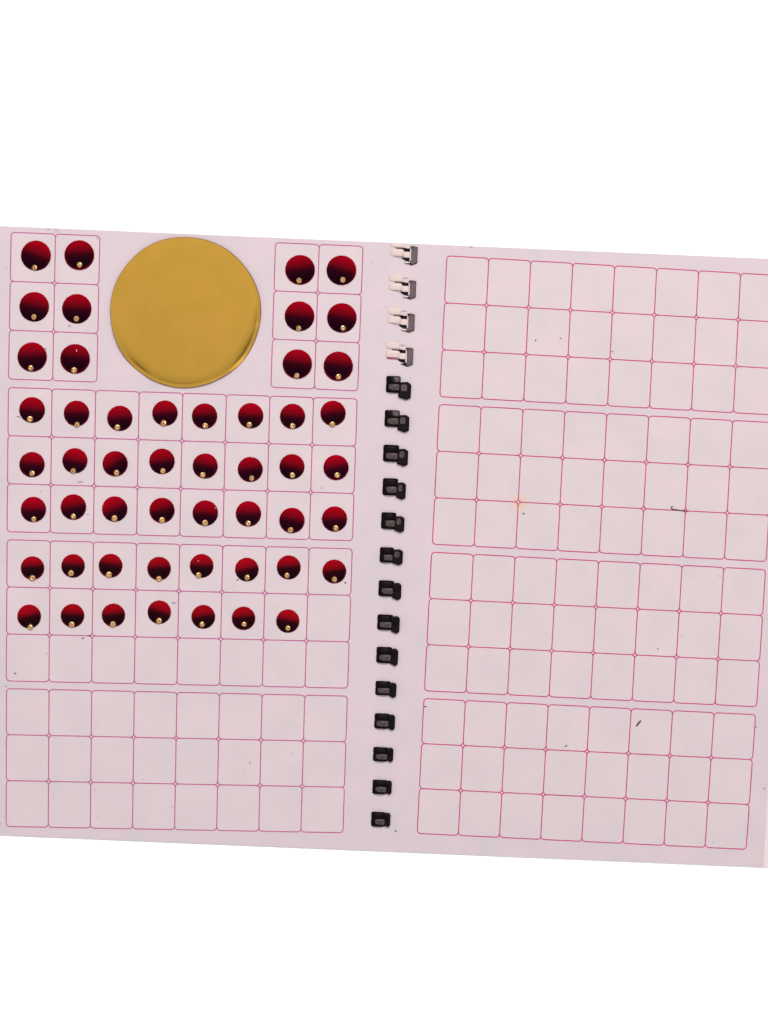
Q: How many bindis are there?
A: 51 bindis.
